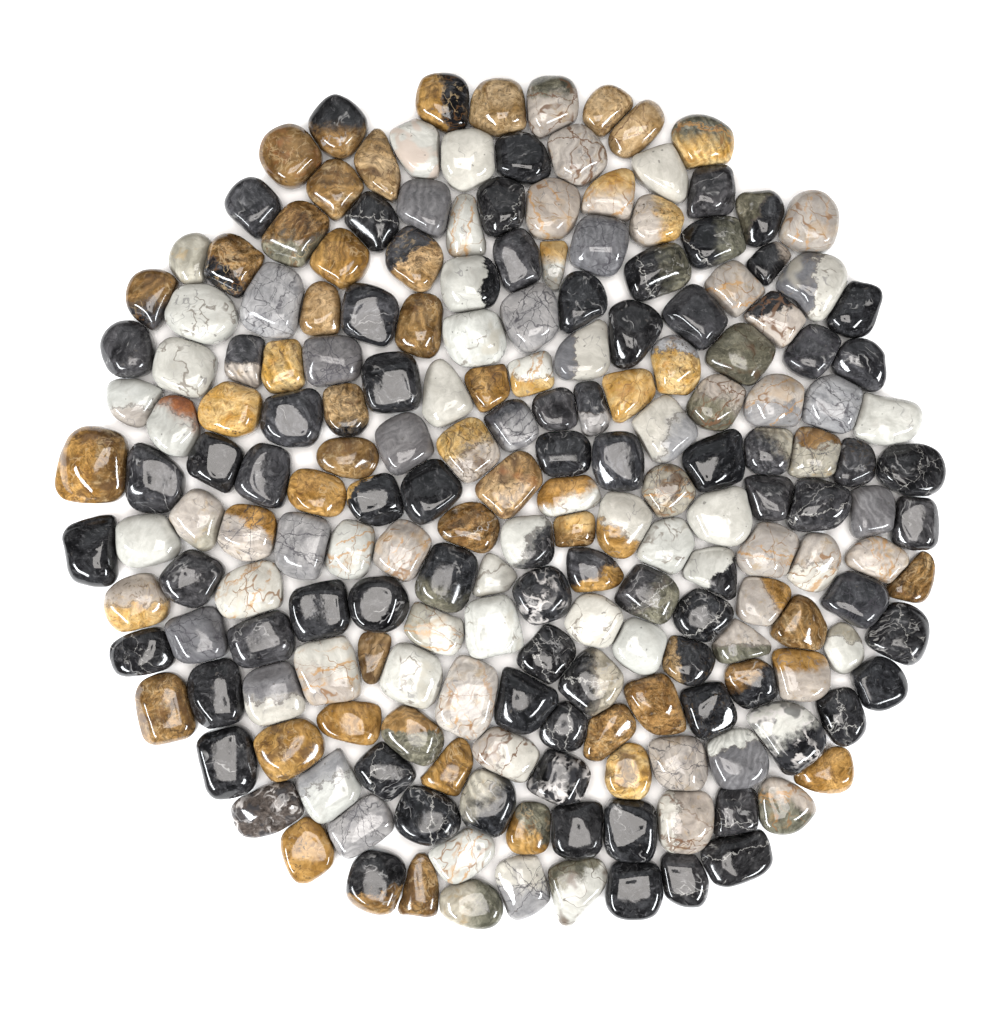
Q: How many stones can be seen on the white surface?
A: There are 200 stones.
